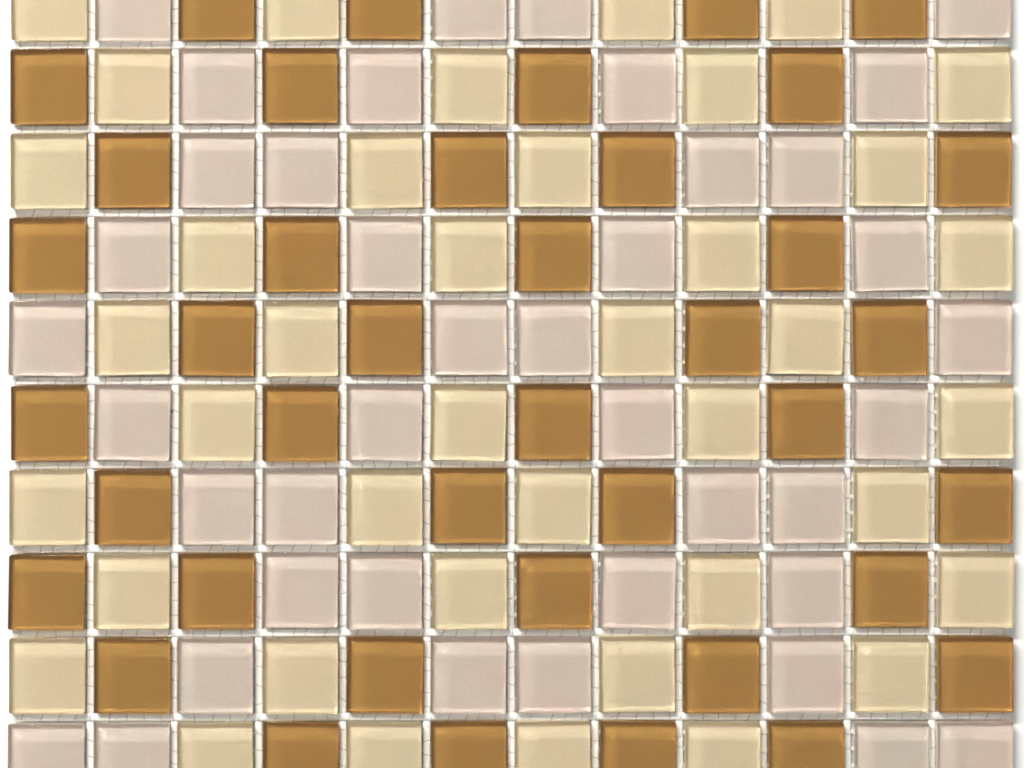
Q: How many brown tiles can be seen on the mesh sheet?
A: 40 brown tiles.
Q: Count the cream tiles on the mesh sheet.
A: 40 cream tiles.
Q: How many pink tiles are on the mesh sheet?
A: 40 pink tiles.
